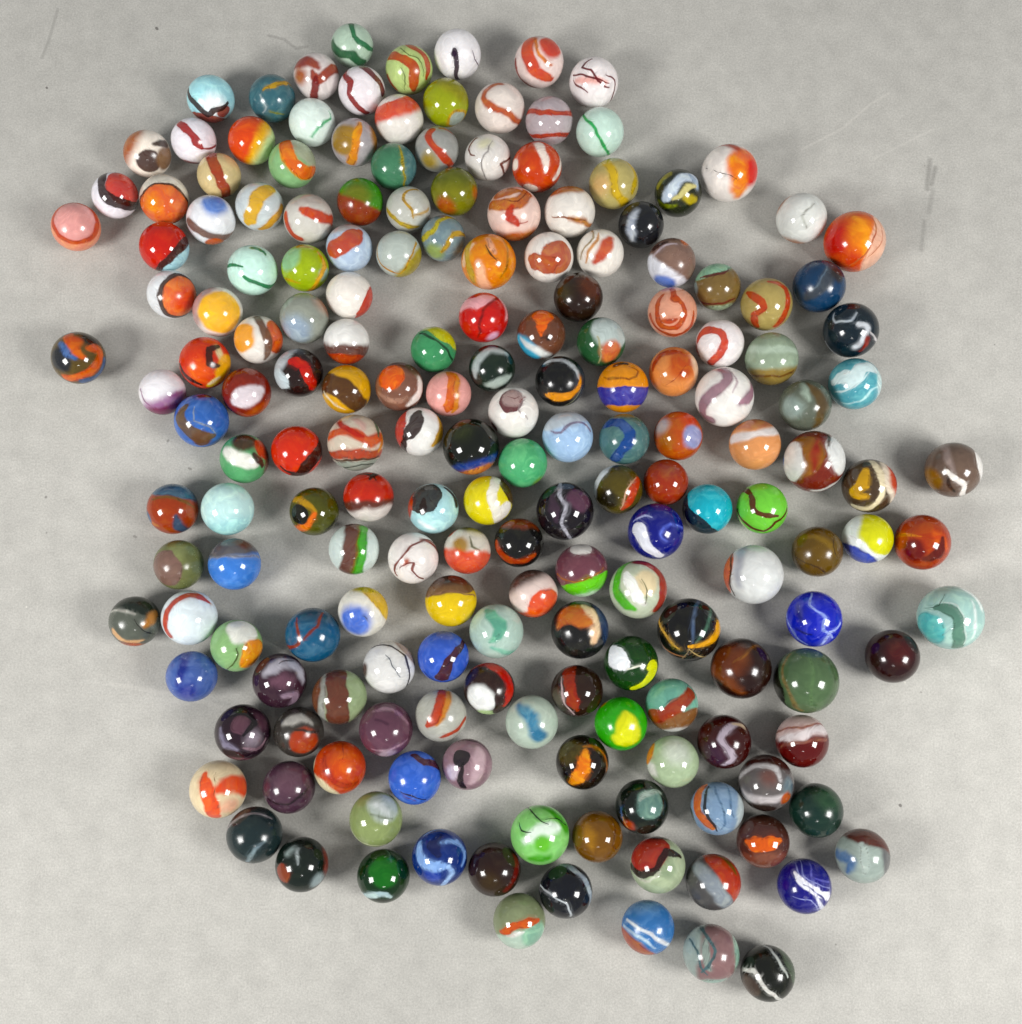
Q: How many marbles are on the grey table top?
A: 185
